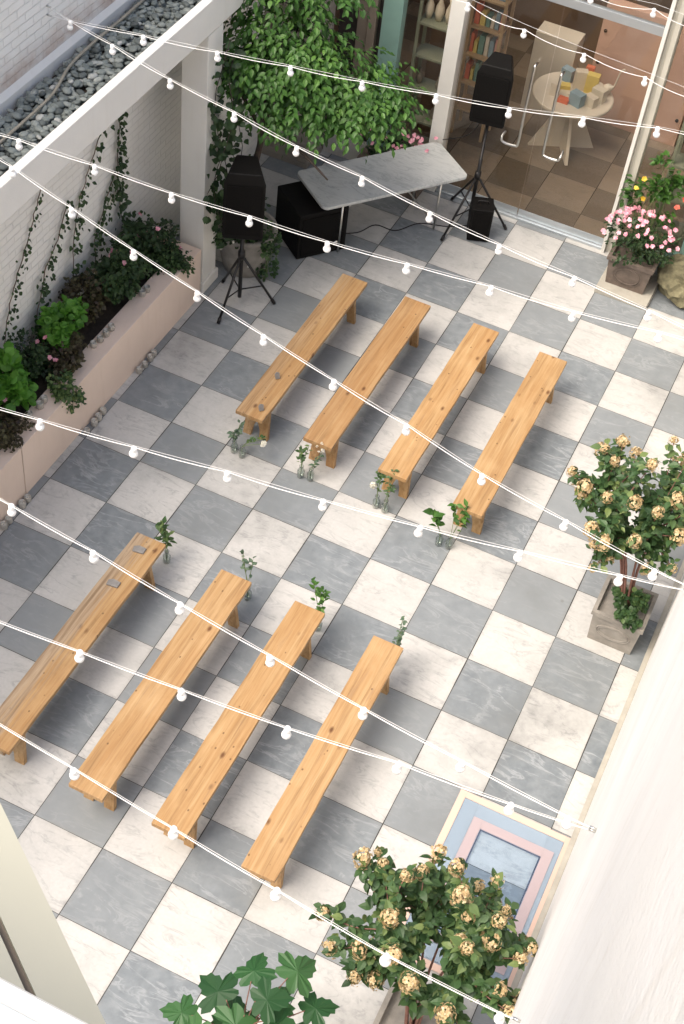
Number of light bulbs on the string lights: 67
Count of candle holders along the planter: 21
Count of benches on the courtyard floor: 8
